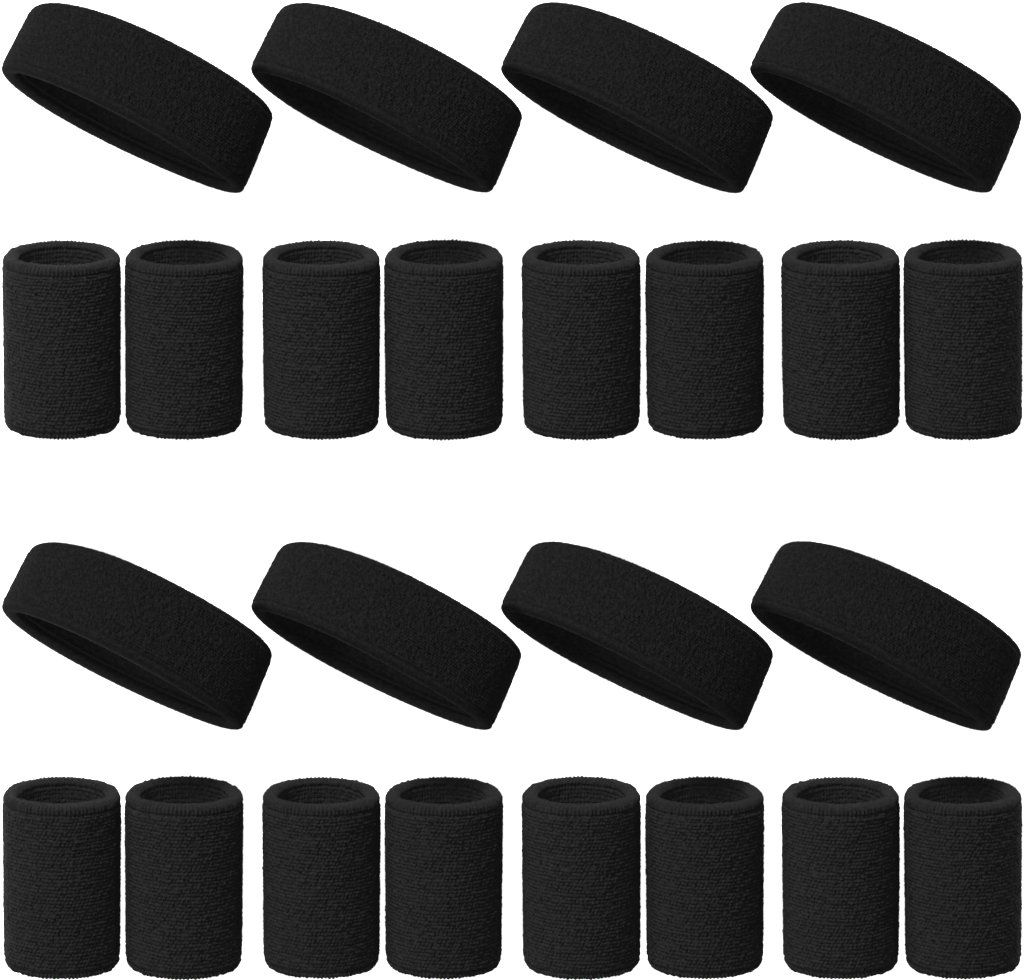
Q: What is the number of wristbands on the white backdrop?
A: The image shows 16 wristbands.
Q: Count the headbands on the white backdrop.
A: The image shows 8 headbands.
